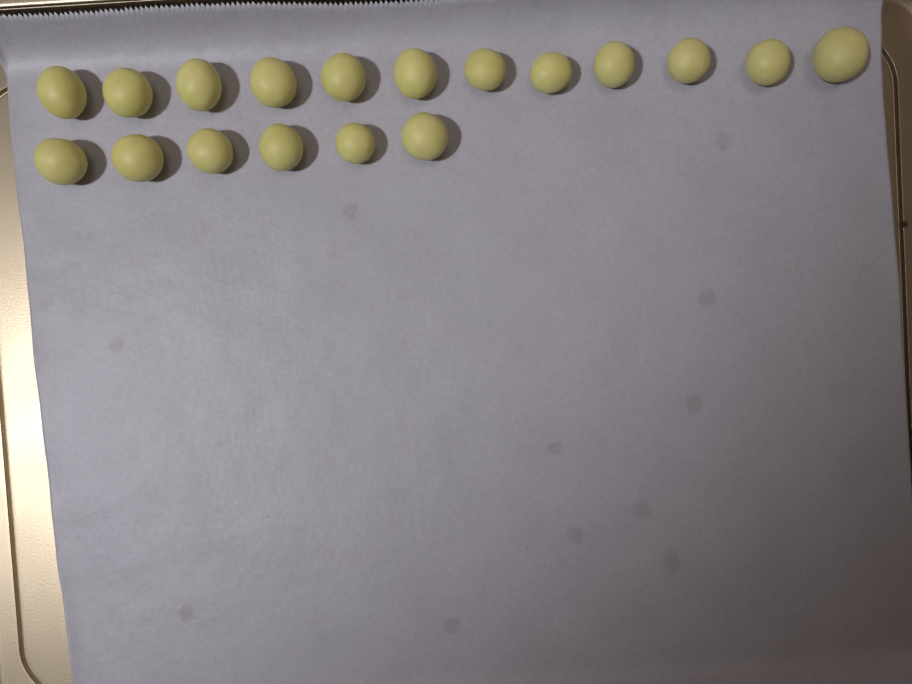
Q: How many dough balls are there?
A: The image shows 18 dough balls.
